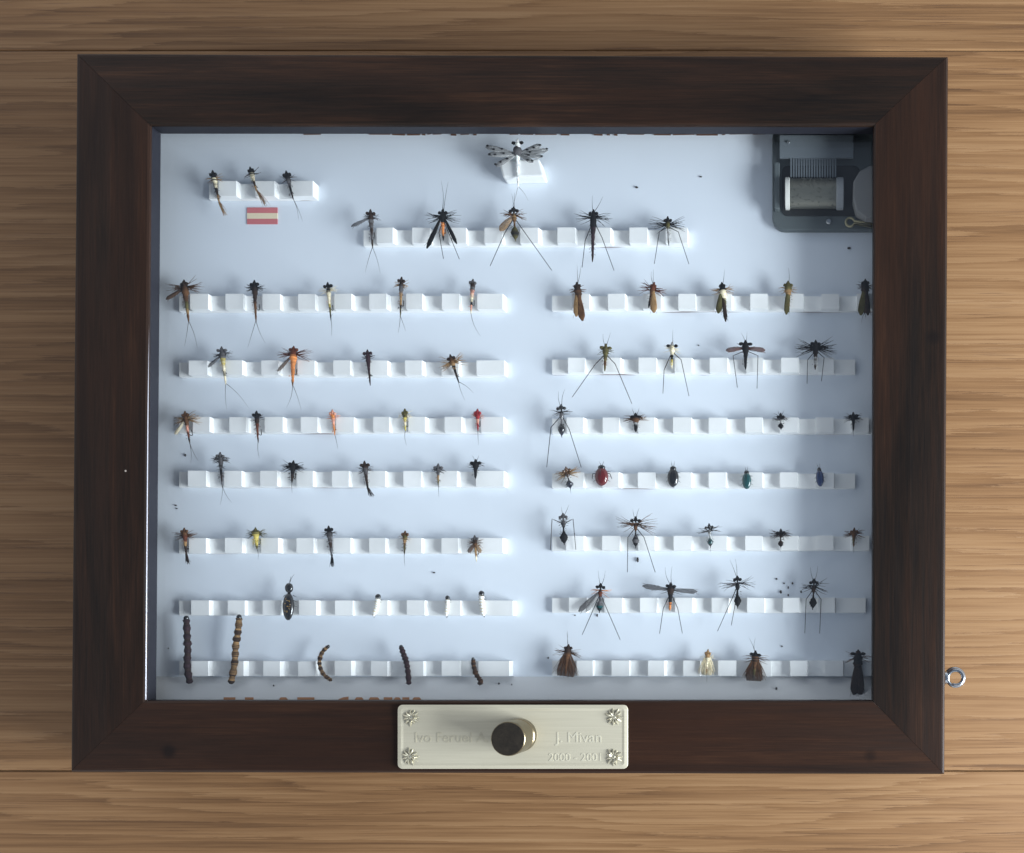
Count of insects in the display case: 65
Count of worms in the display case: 5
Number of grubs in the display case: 3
